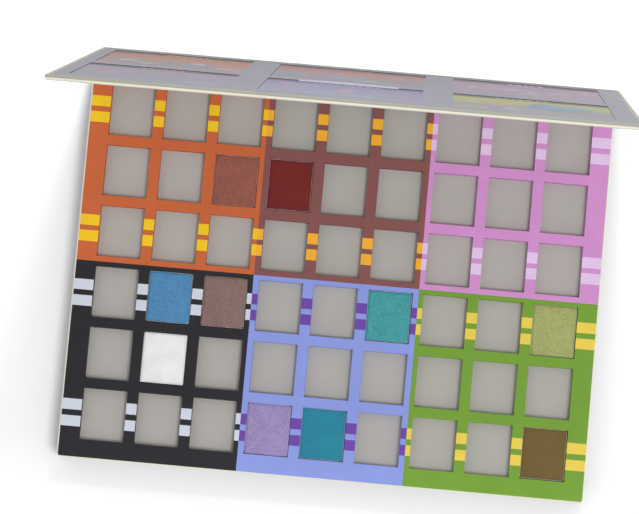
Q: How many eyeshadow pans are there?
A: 10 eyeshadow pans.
